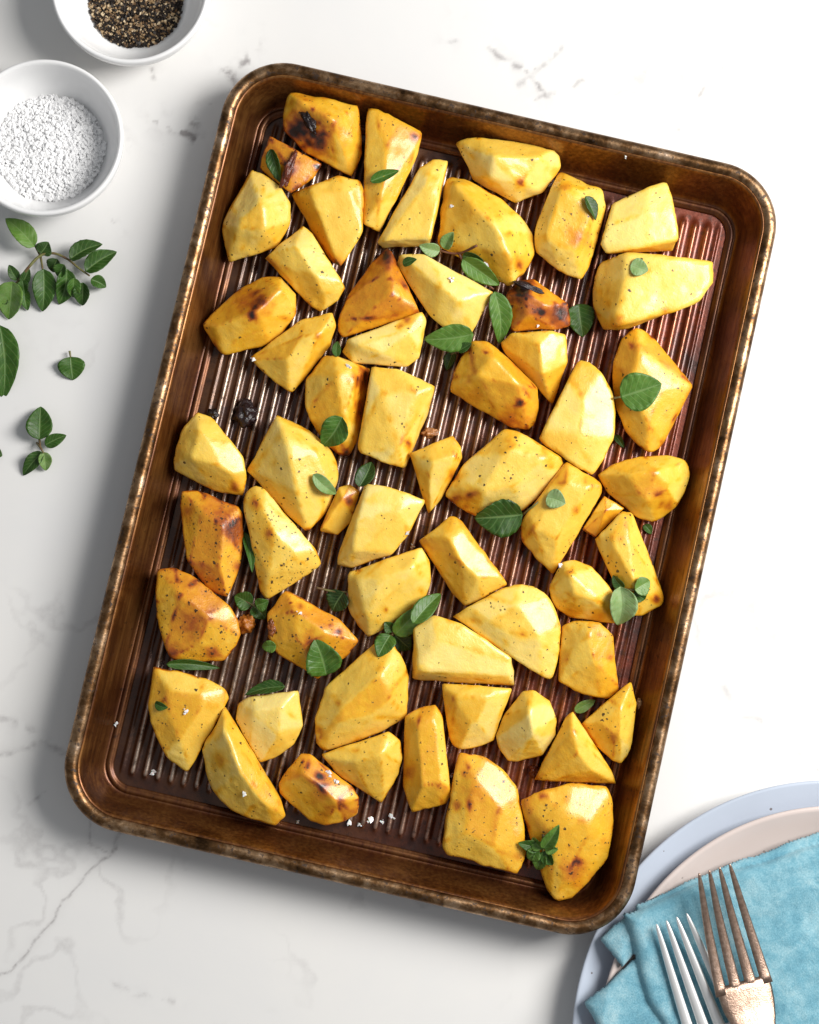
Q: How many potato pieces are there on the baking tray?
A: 57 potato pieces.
